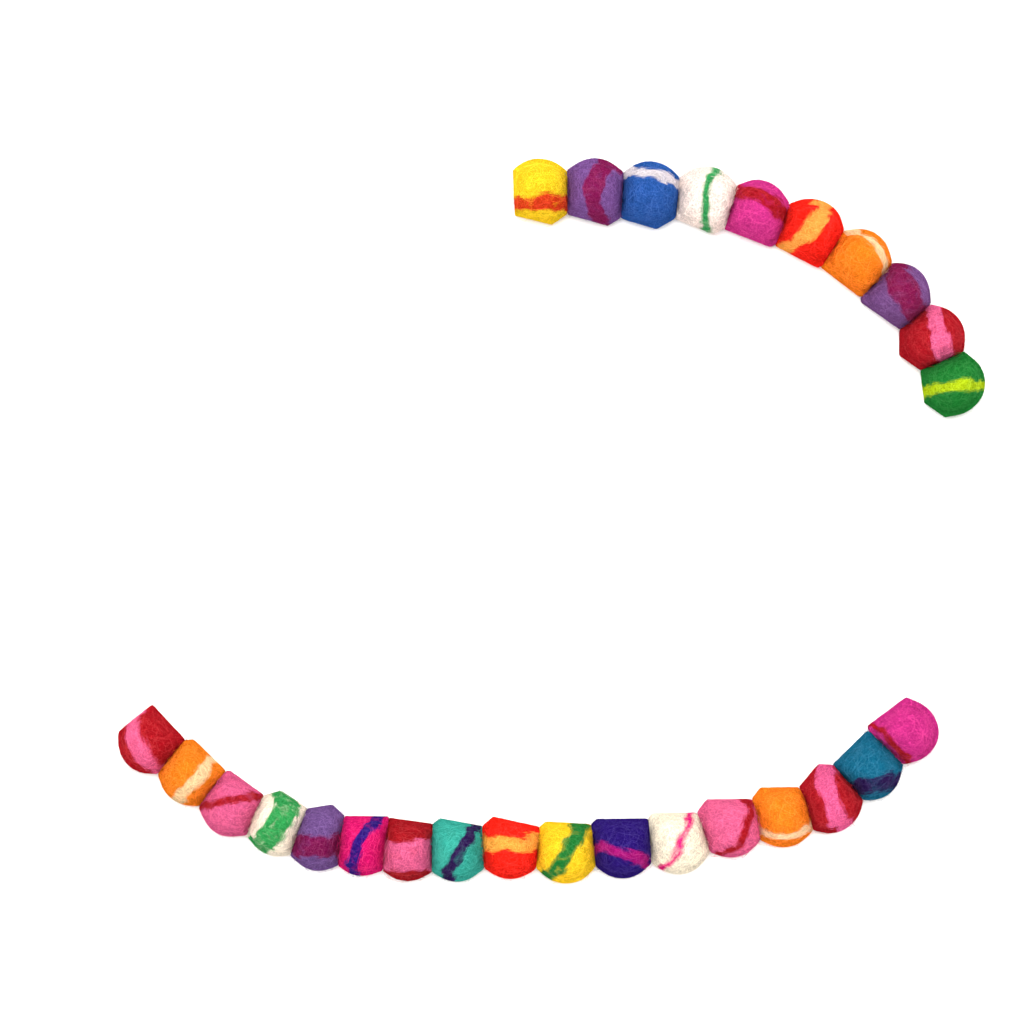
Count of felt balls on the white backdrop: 27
